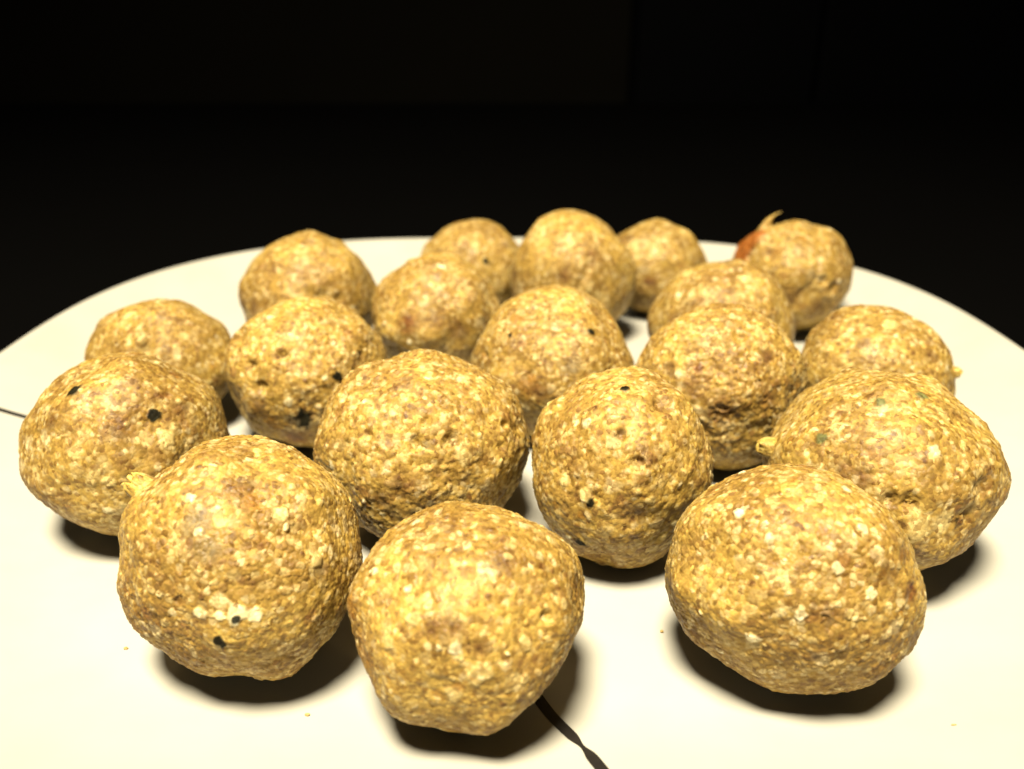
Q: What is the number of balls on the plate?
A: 19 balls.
